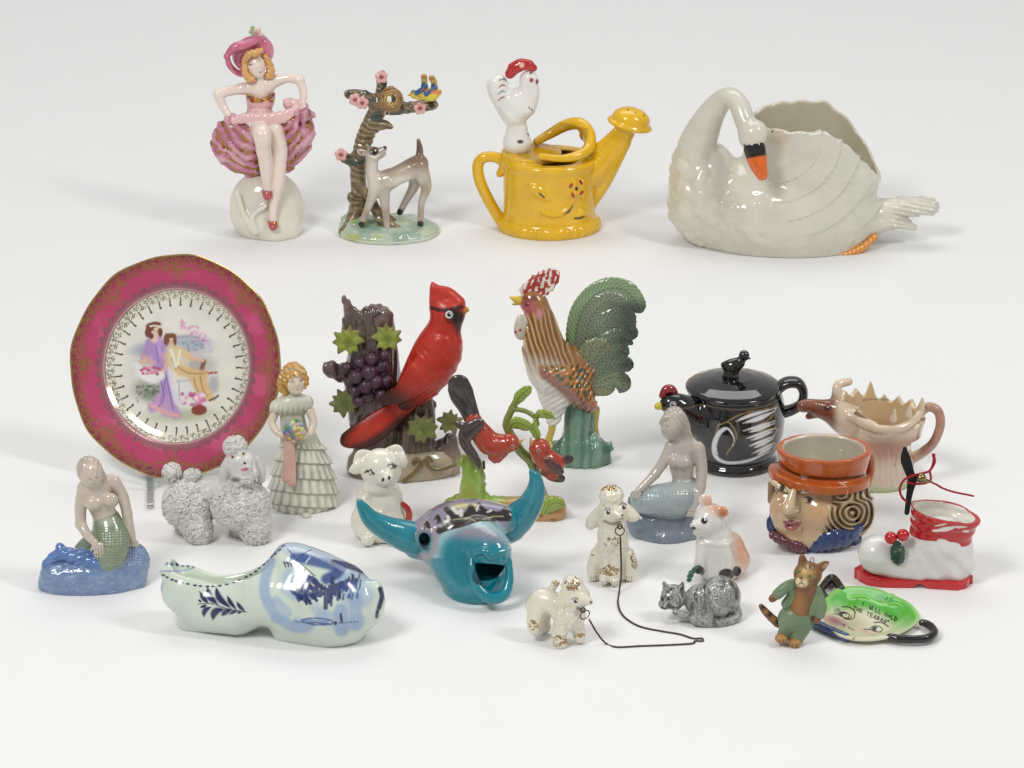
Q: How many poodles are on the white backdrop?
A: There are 3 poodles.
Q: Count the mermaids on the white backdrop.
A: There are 2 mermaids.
